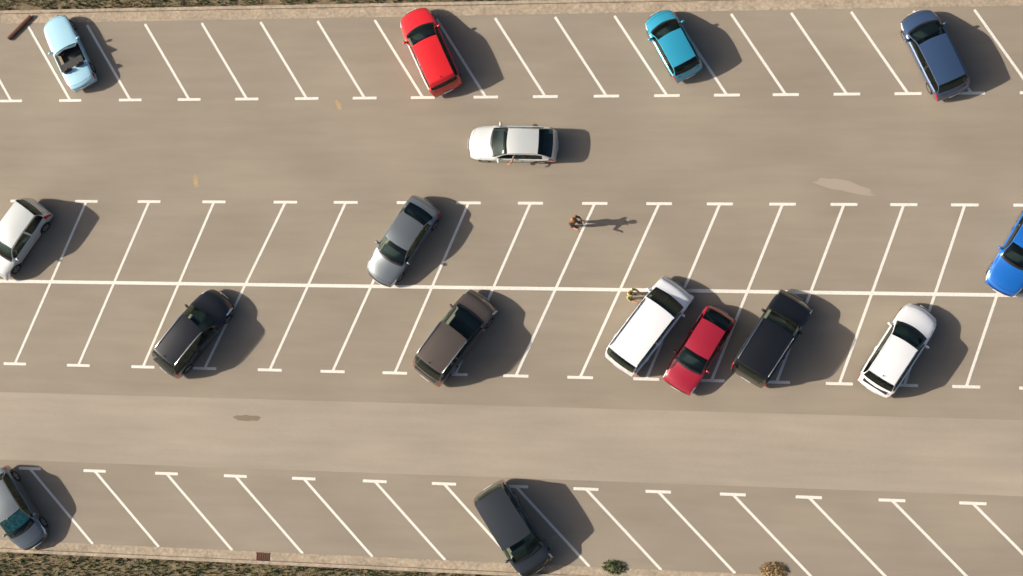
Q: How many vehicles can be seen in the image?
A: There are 16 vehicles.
